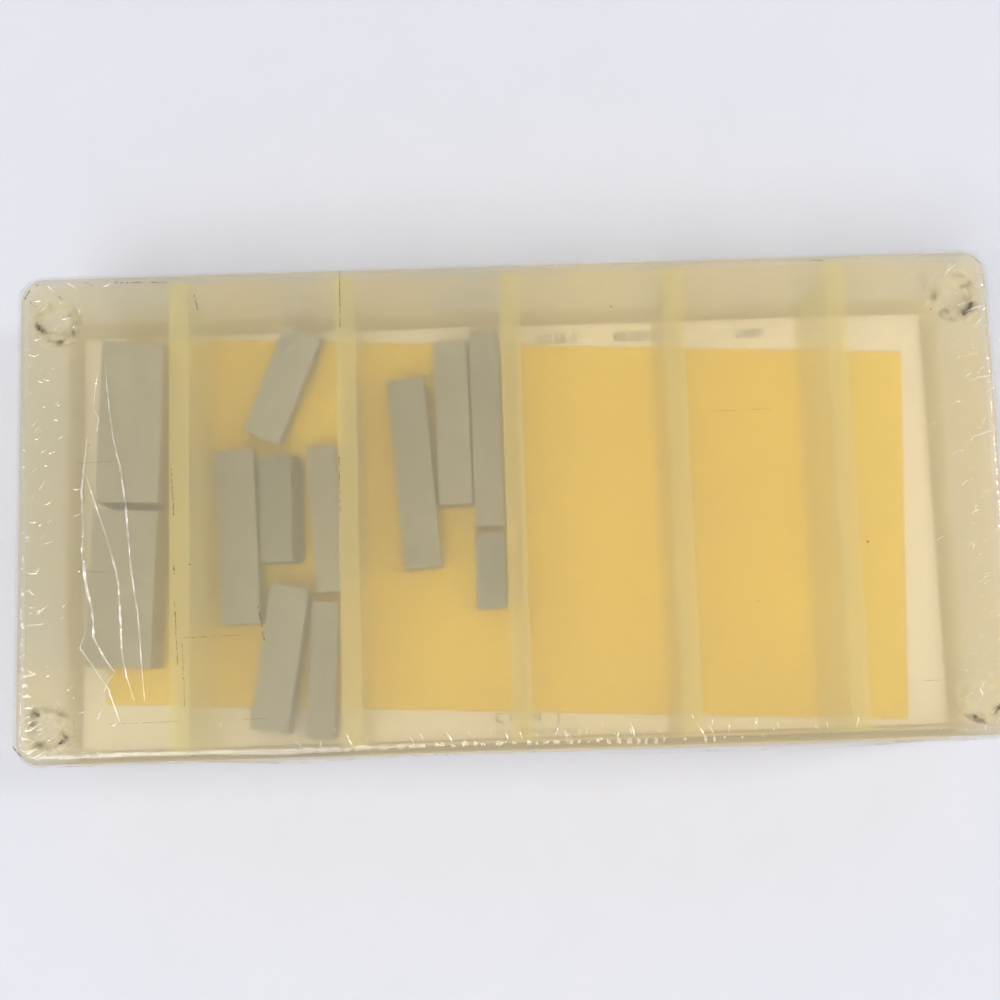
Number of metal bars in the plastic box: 12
